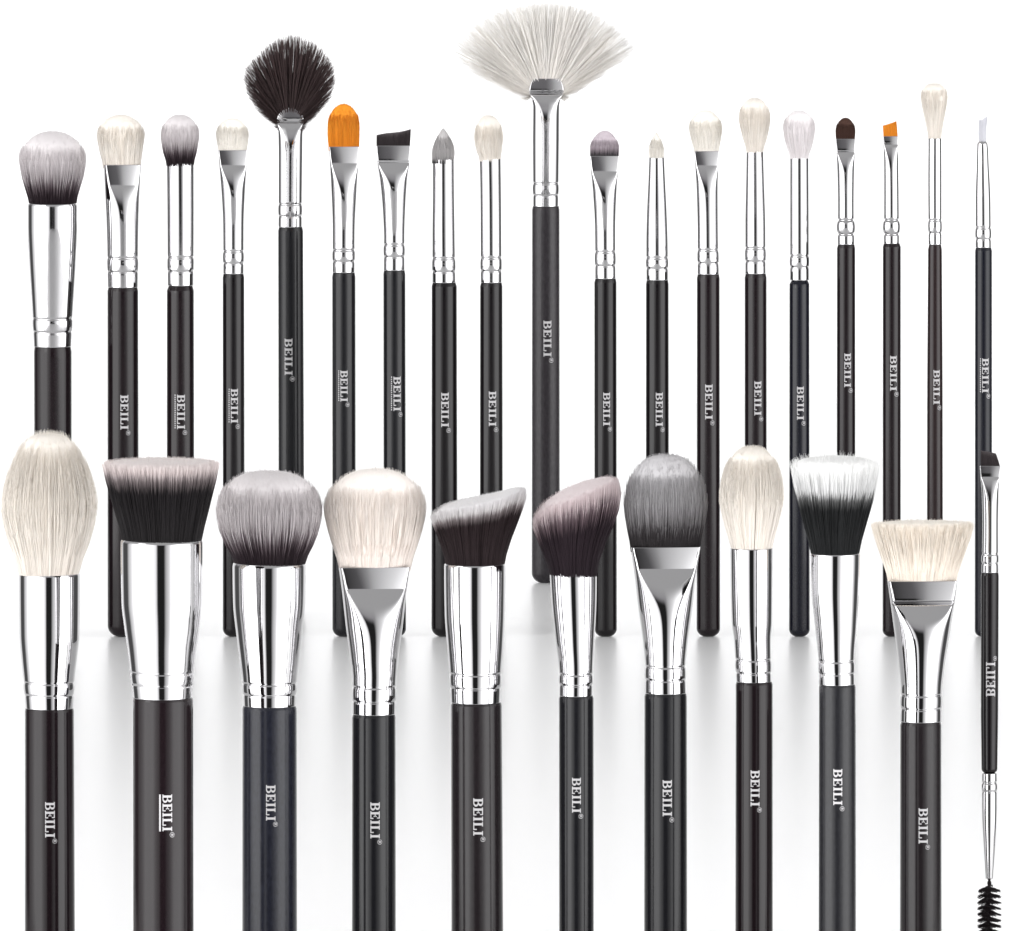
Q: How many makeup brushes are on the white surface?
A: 30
